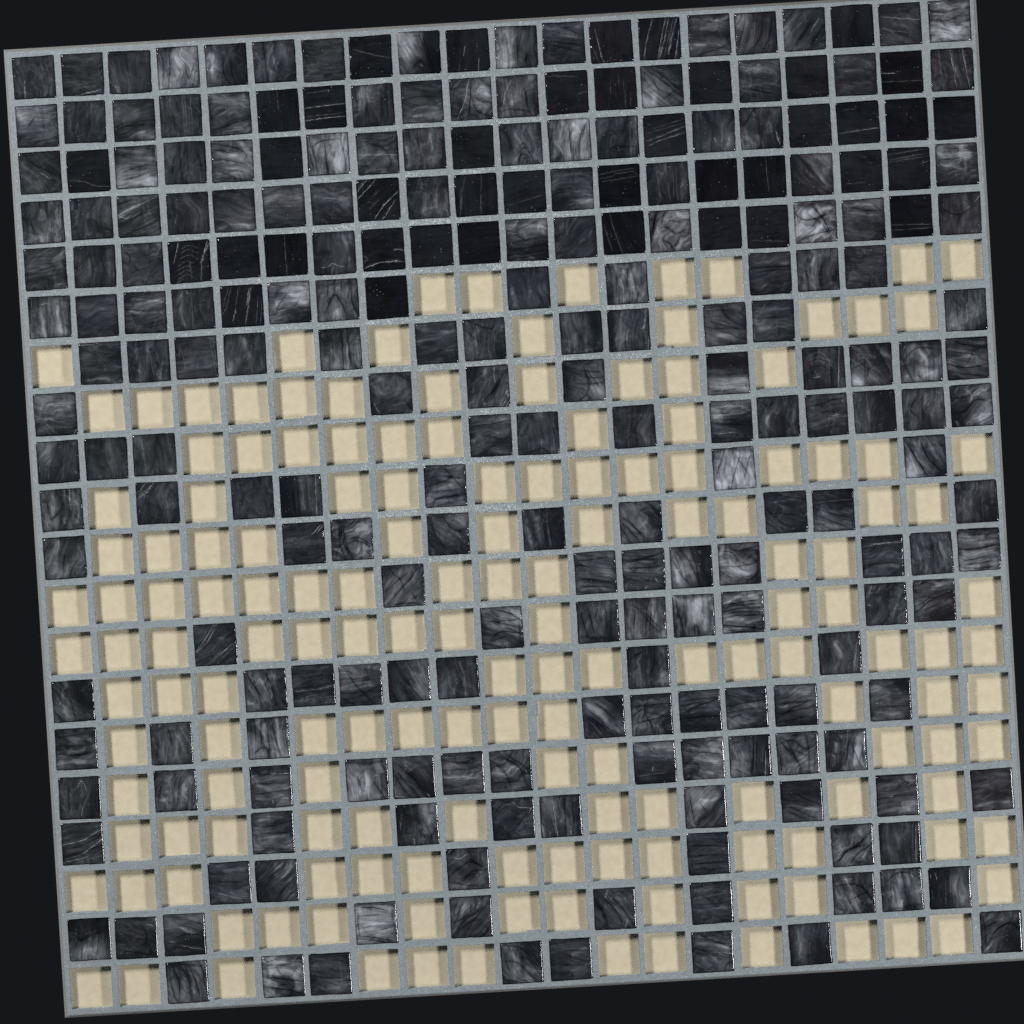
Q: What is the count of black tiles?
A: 40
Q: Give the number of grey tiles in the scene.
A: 200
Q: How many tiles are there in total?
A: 240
